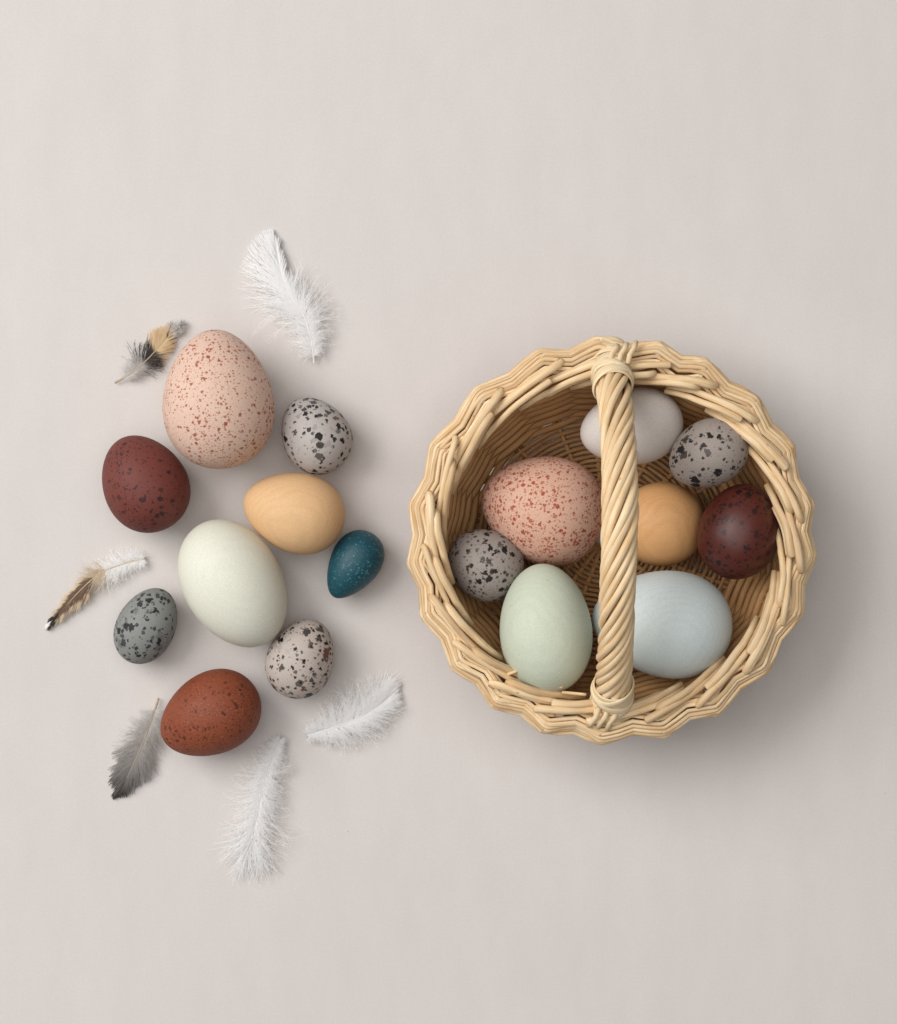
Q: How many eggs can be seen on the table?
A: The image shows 17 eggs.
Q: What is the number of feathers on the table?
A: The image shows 6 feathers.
